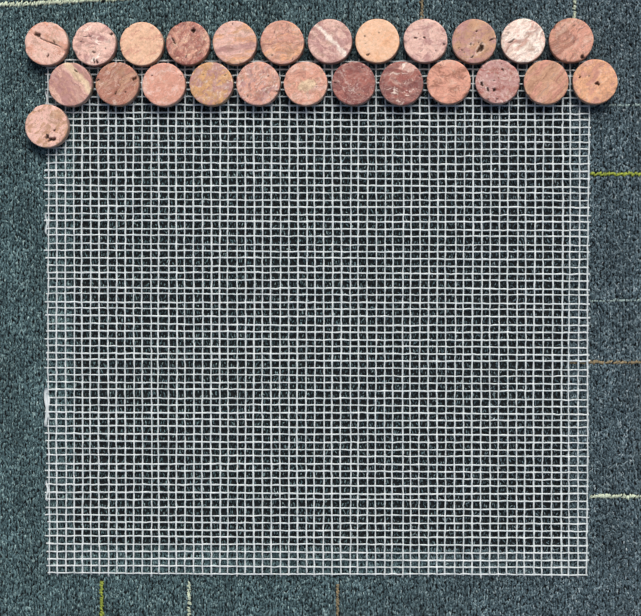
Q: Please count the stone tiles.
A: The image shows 25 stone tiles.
